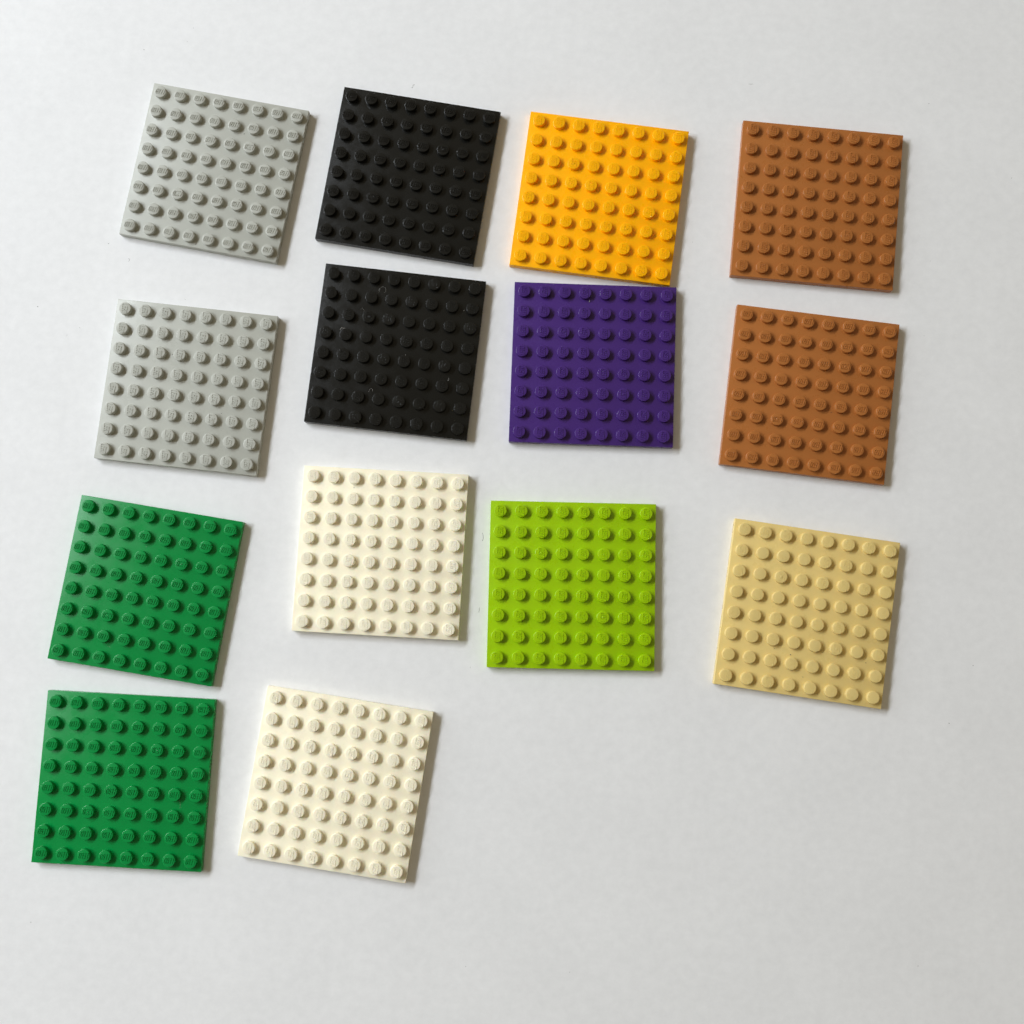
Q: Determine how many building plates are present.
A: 14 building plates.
